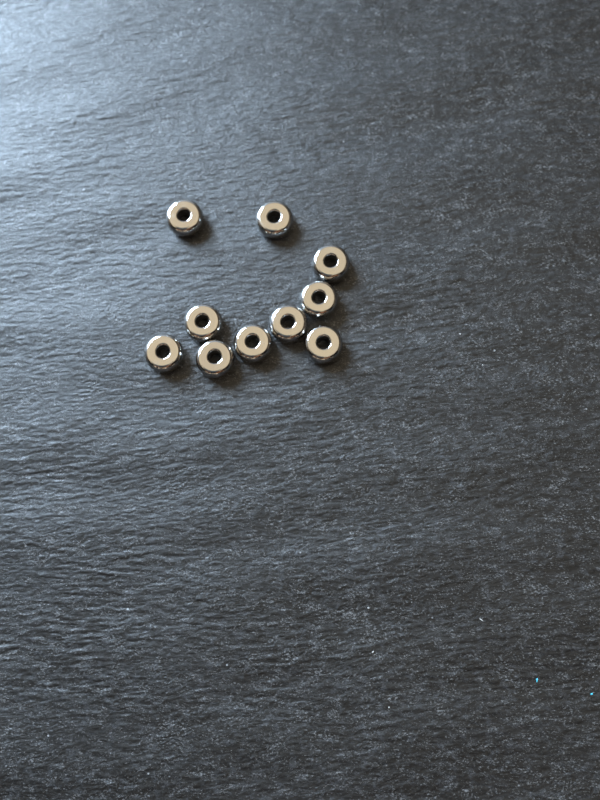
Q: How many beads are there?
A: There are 10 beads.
